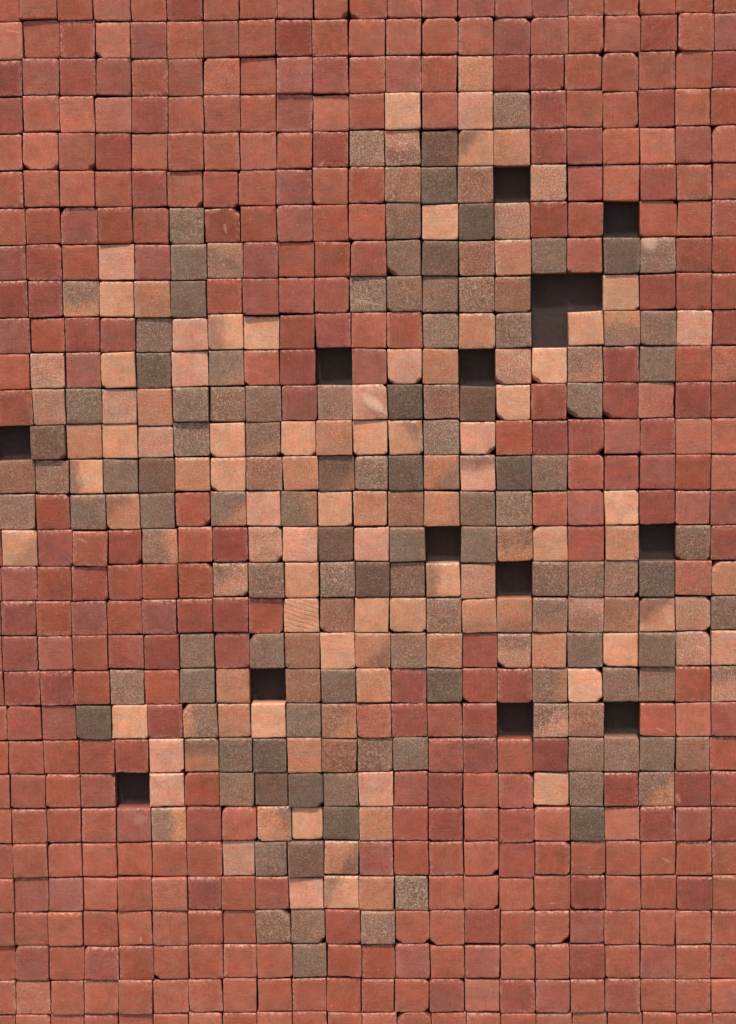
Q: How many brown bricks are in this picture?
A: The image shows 127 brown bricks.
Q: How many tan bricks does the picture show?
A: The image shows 102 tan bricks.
